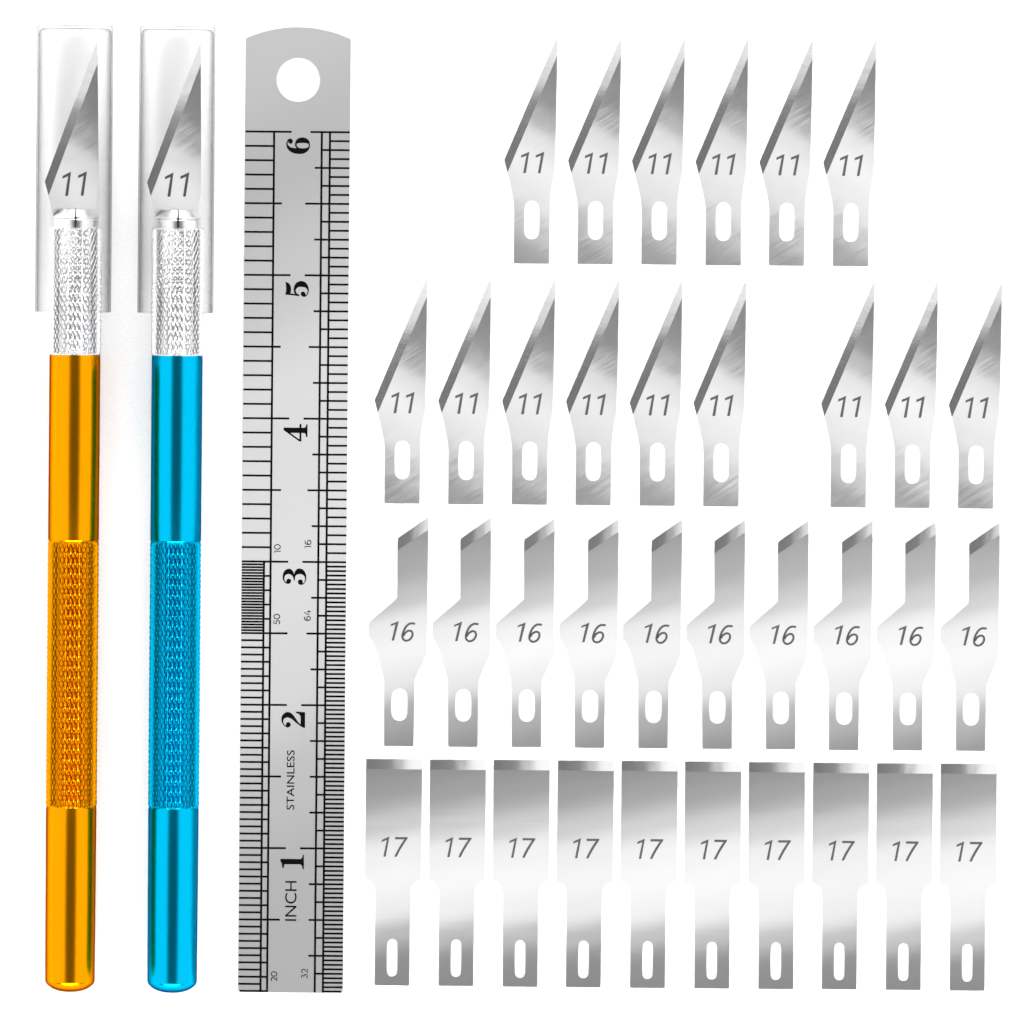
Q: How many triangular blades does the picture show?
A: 17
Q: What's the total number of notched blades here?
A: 10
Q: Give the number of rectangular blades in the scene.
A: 10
